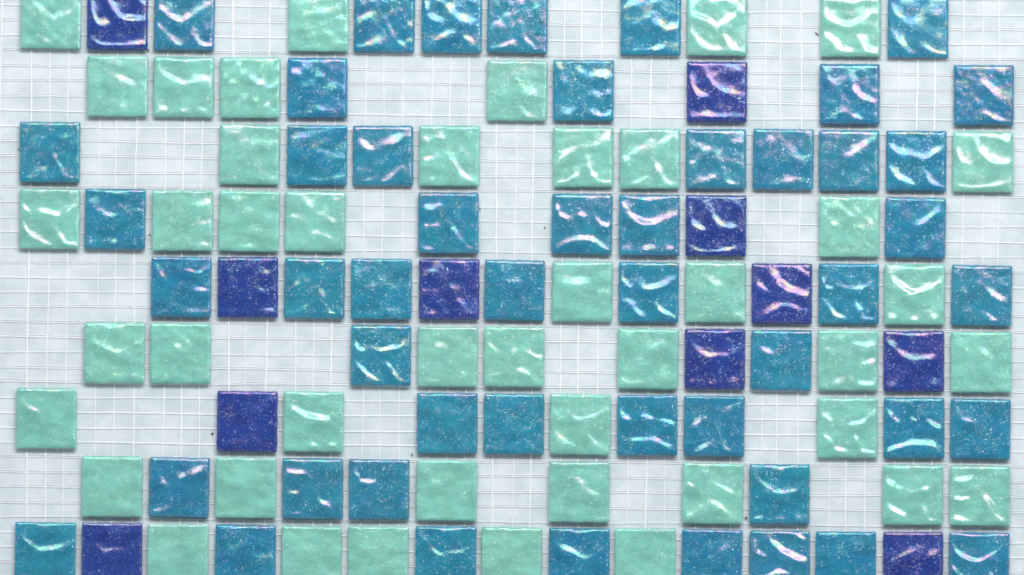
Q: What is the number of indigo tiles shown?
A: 11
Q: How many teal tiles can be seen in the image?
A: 49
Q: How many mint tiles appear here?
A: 44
